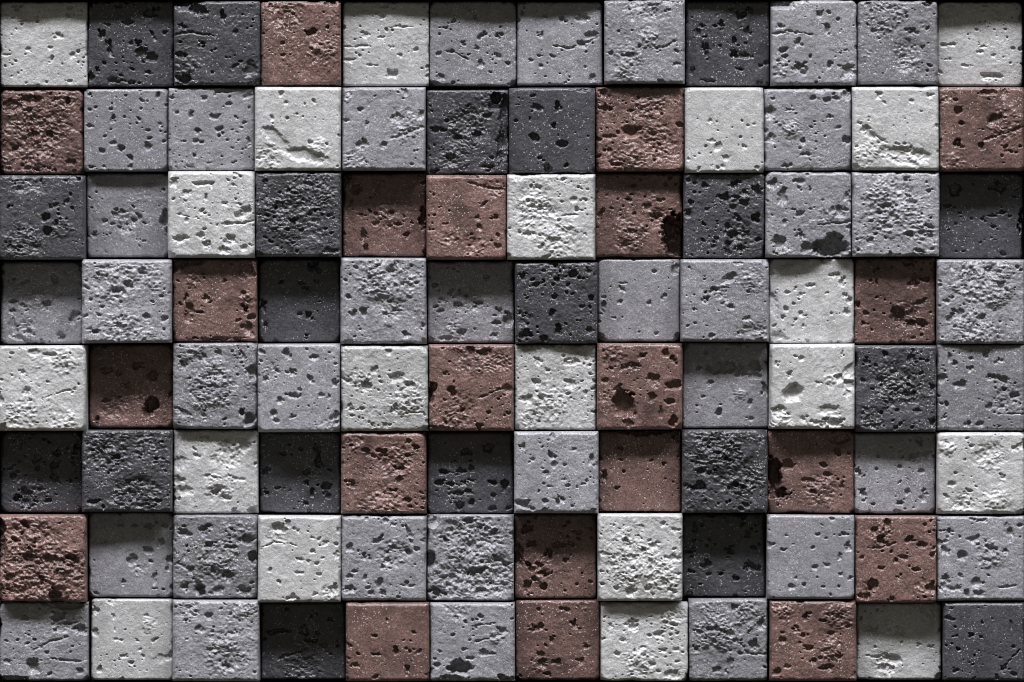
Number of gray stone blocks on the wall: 35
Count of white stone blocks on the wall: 20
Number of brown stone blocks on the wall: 21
